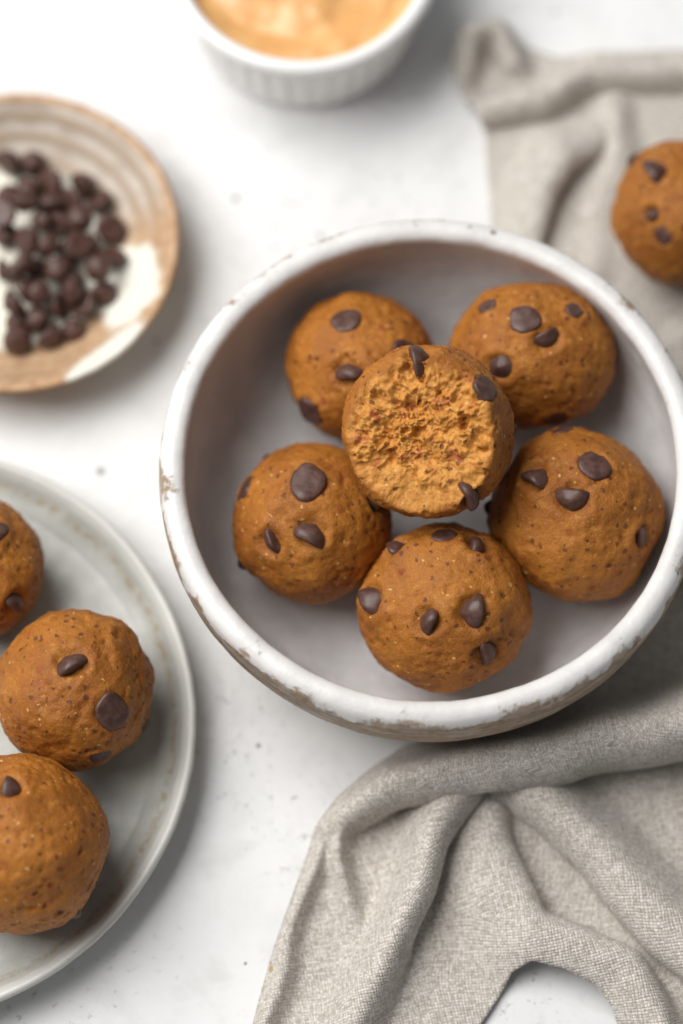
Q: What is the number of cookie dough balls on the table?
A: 10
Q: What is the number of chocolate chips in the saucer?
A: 40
